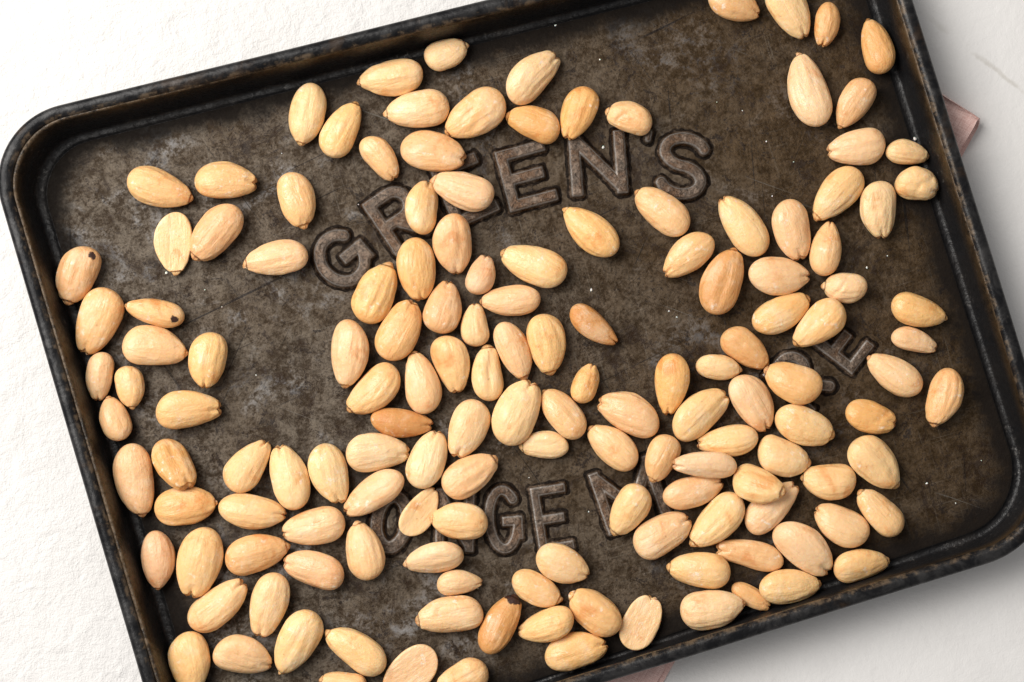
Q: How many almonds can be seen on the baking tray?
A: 147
